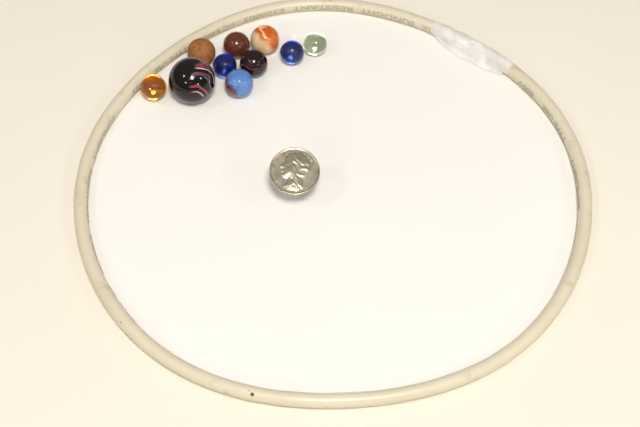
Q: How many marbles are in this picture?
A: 10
